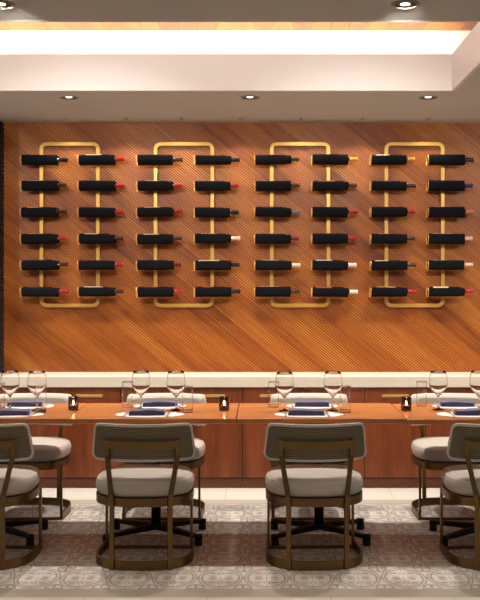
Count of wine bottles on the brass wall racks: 48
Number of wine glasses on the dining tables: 8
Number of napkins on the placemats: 8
